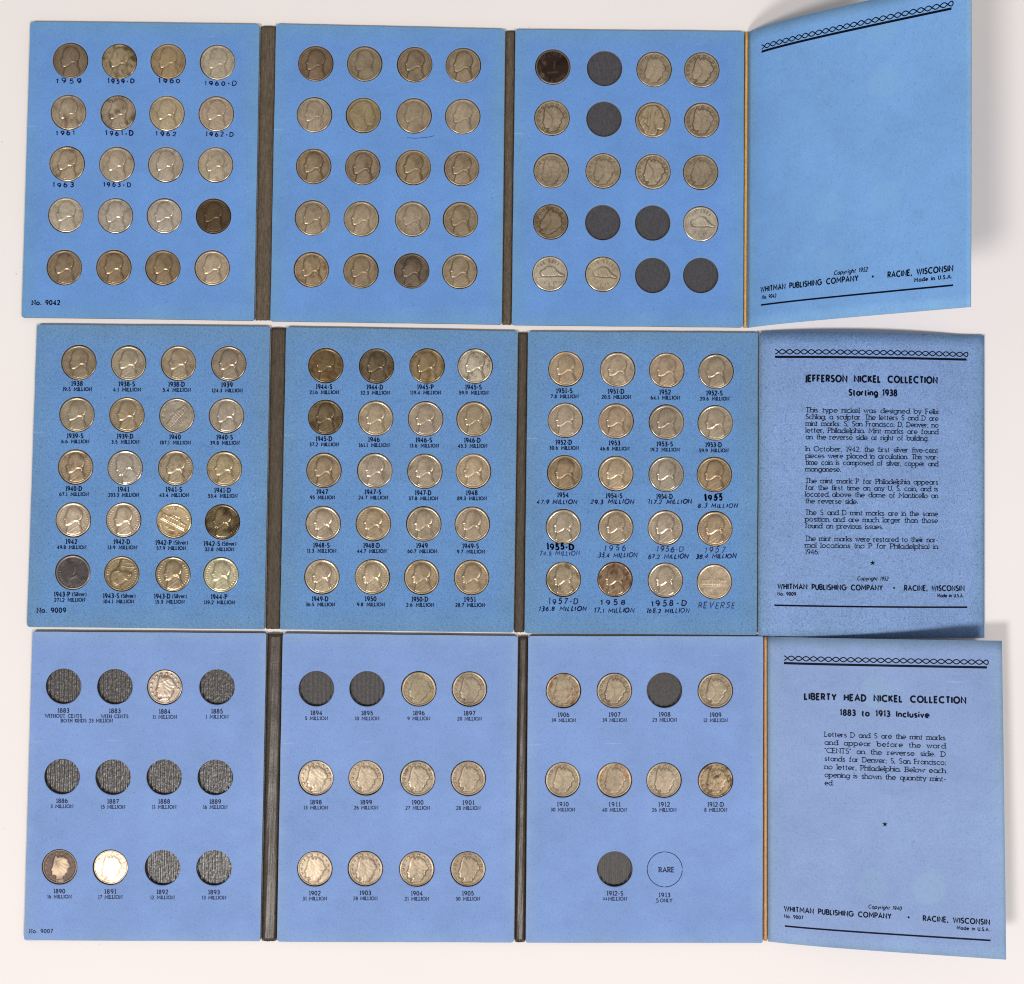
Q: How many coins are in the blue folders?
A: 134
